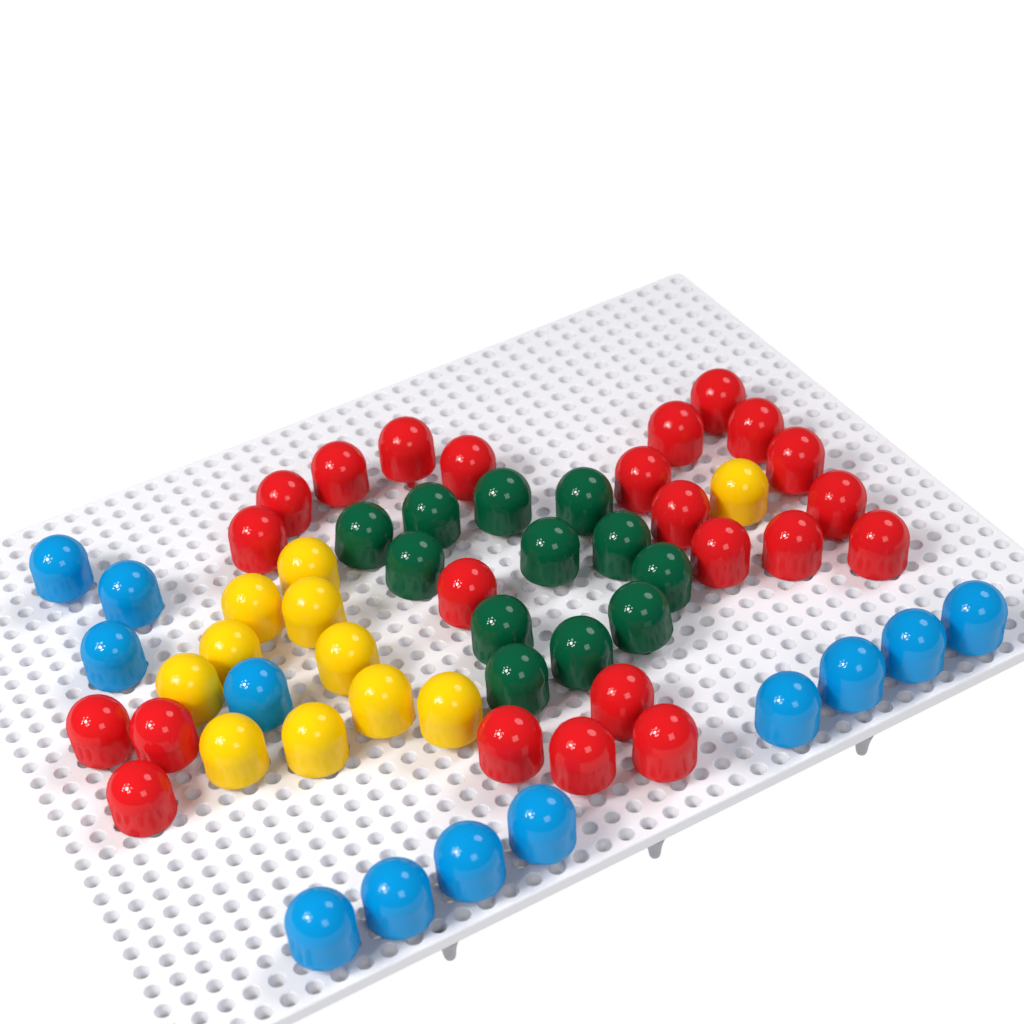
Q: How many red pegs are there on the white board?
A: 23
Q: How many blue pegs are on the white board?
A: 12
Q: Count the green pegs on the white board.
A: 12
